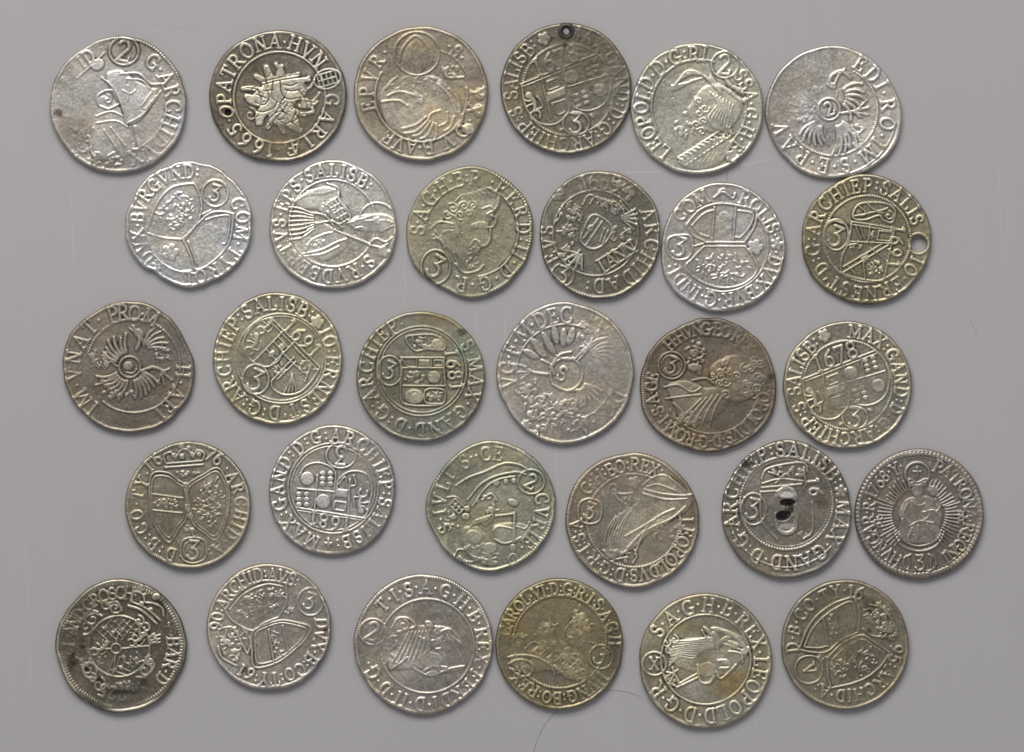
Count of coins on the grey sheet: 30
